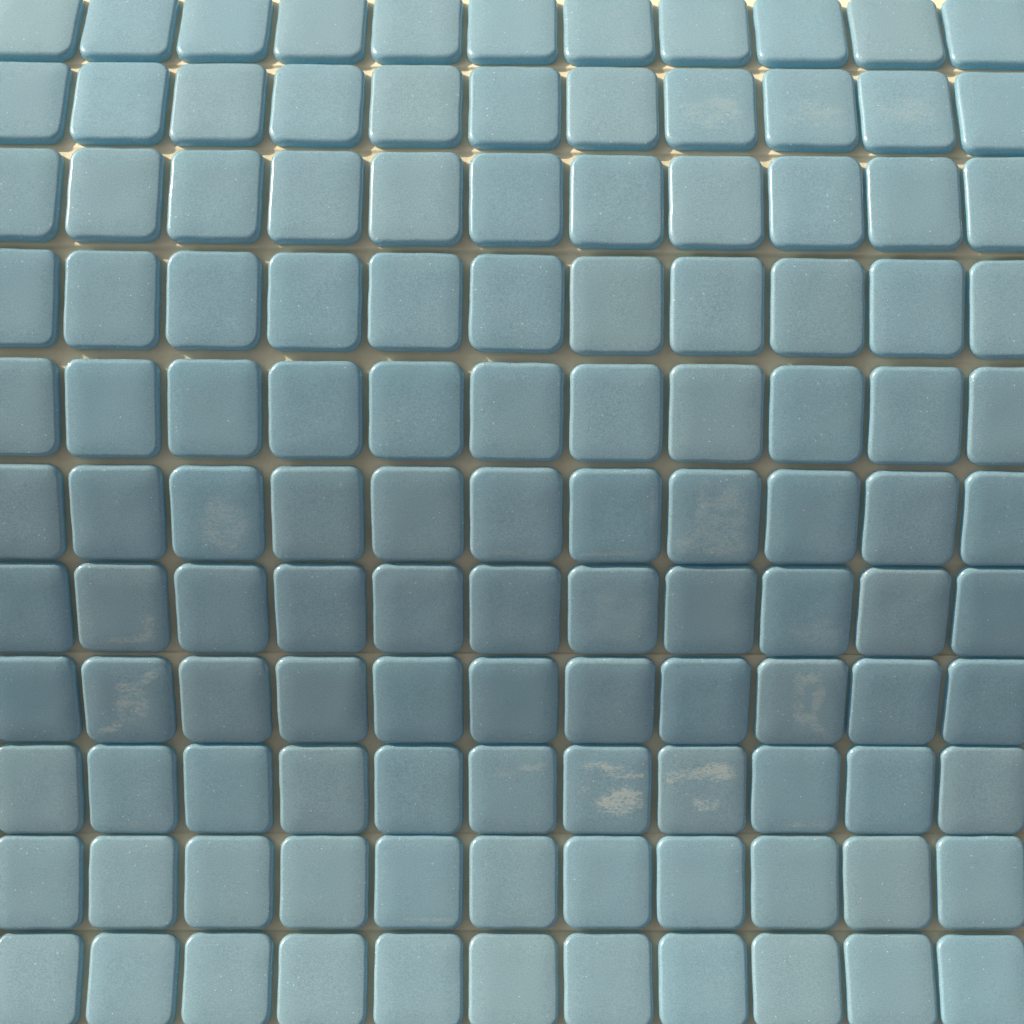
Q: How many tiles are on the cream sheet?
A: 121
